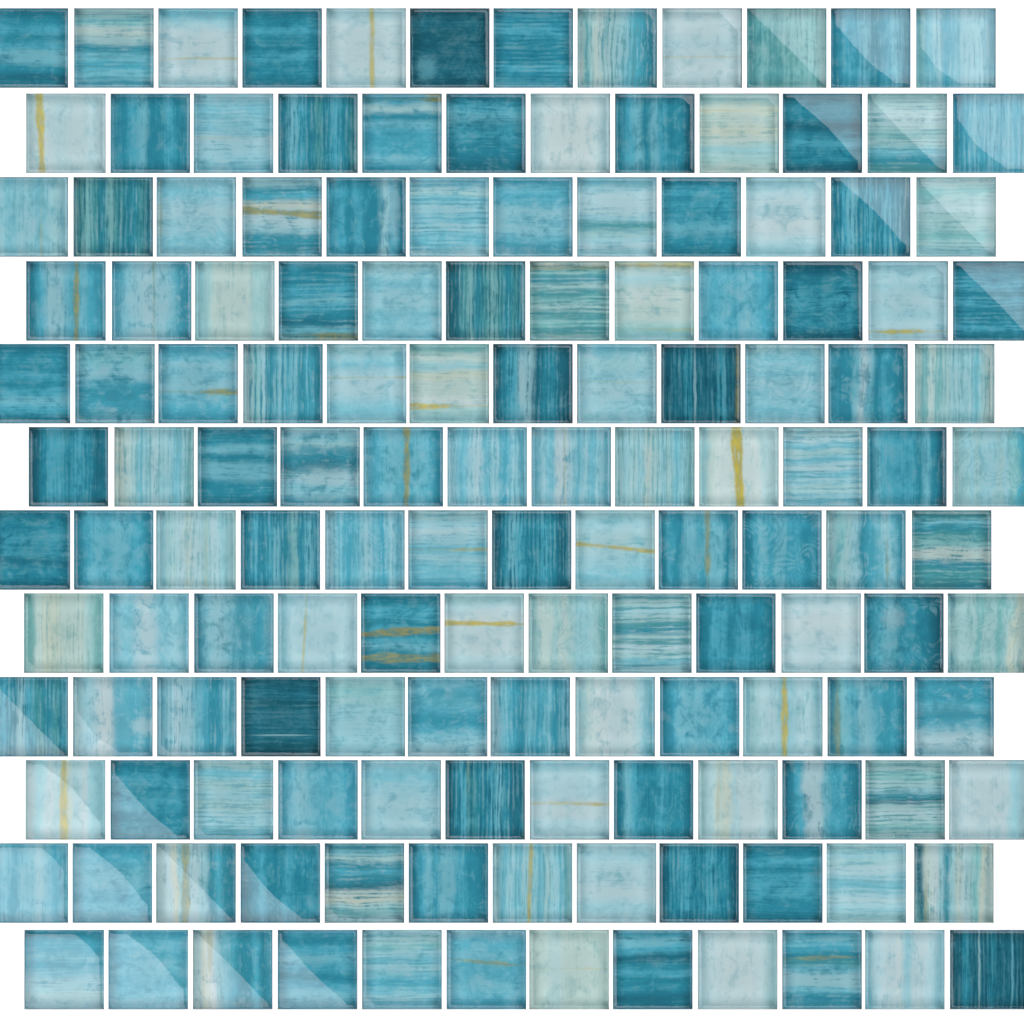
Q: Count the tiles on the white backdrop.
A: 144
